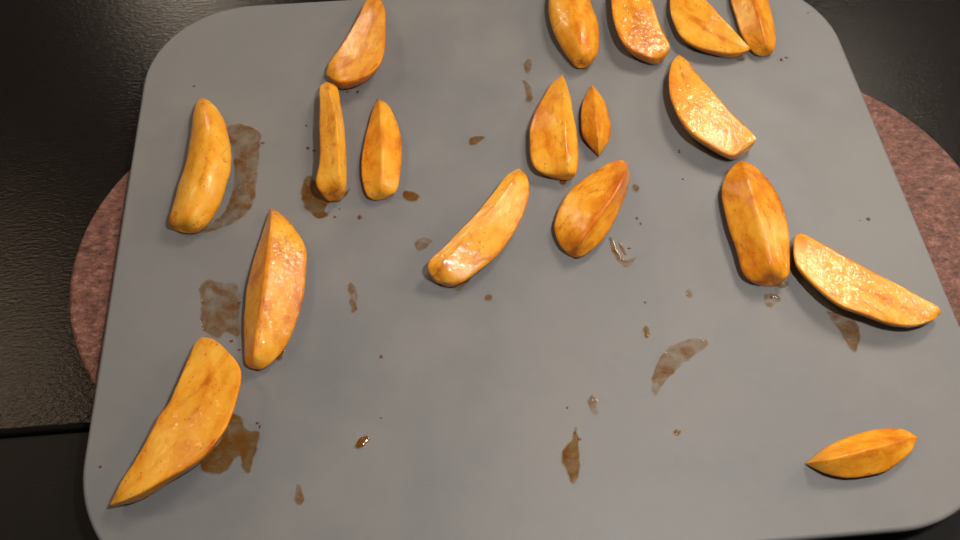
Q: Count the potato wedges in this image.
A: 18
